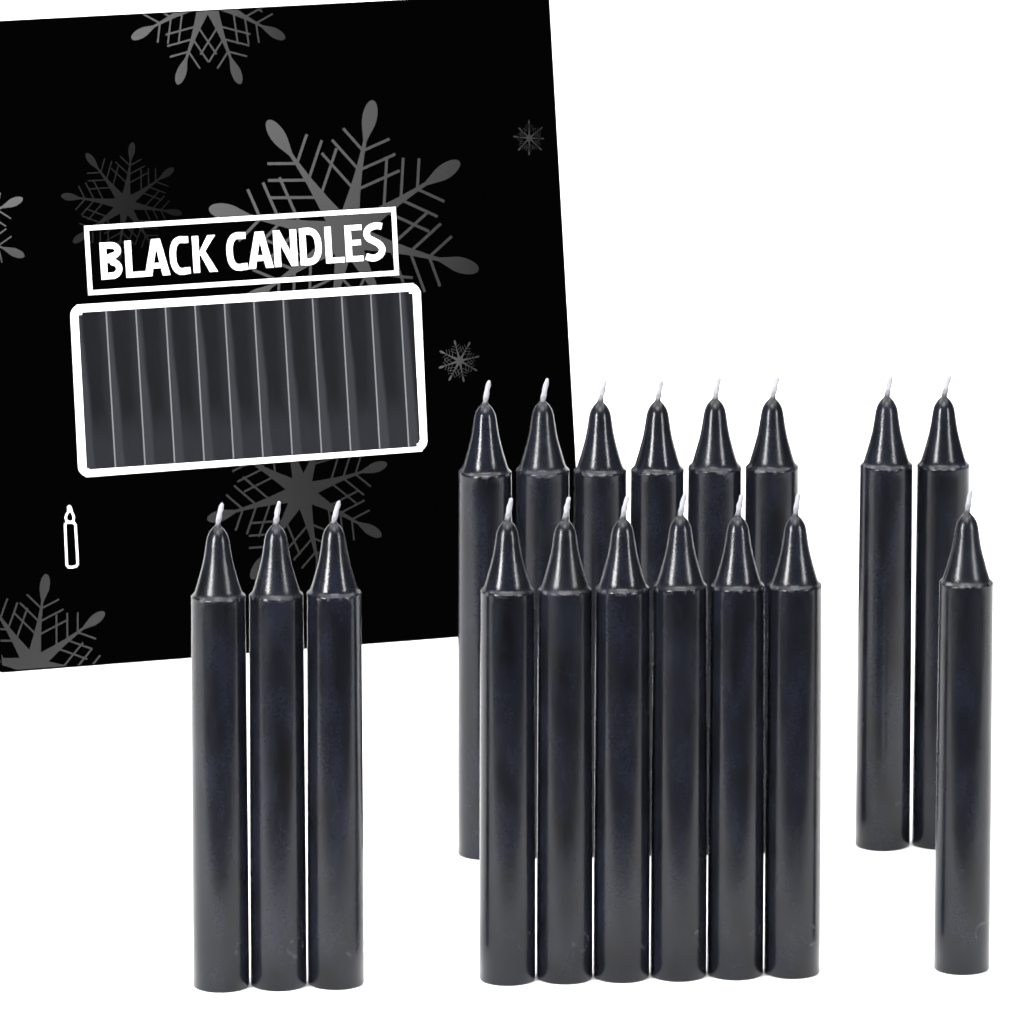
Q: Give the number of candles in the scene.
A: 18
